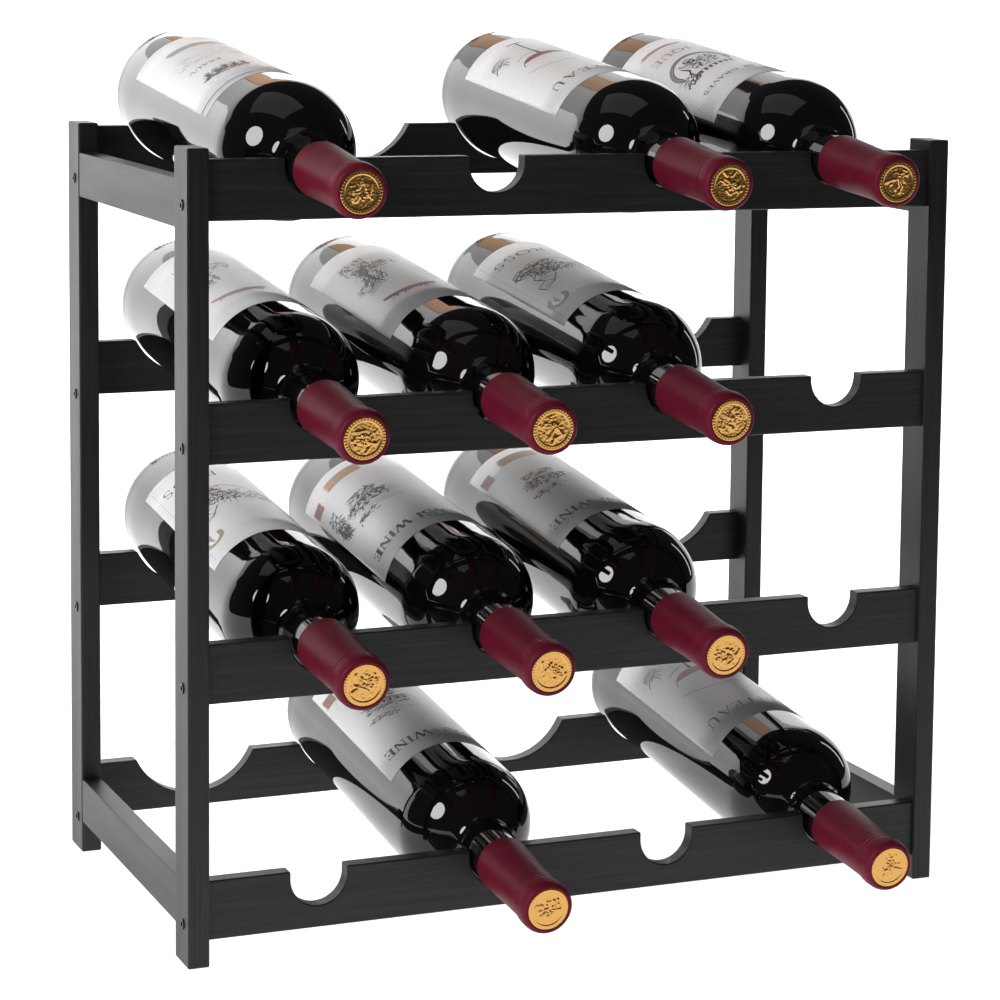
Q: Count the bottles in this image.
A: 11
